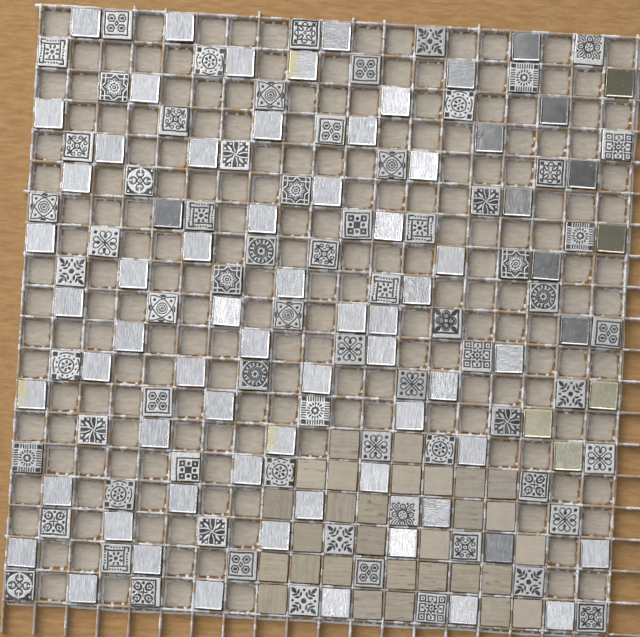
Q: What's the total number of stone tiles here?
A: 29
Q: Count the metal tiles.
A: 73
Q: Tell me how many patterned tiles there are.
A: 71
